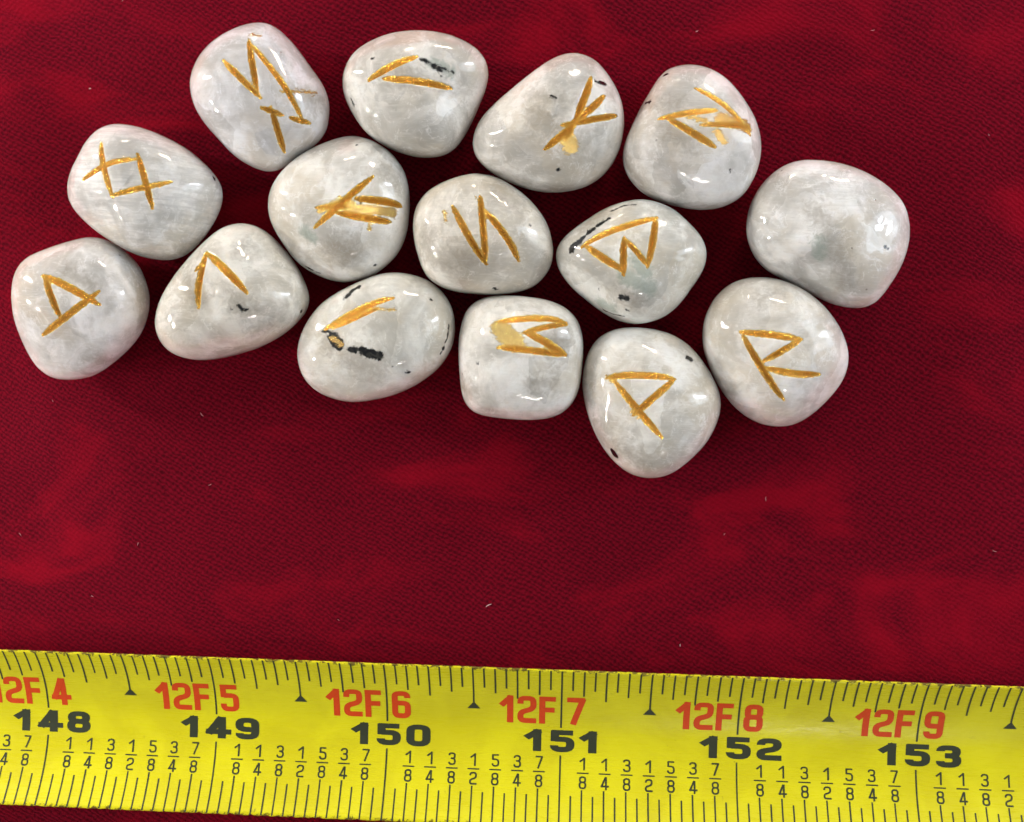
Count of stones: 15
